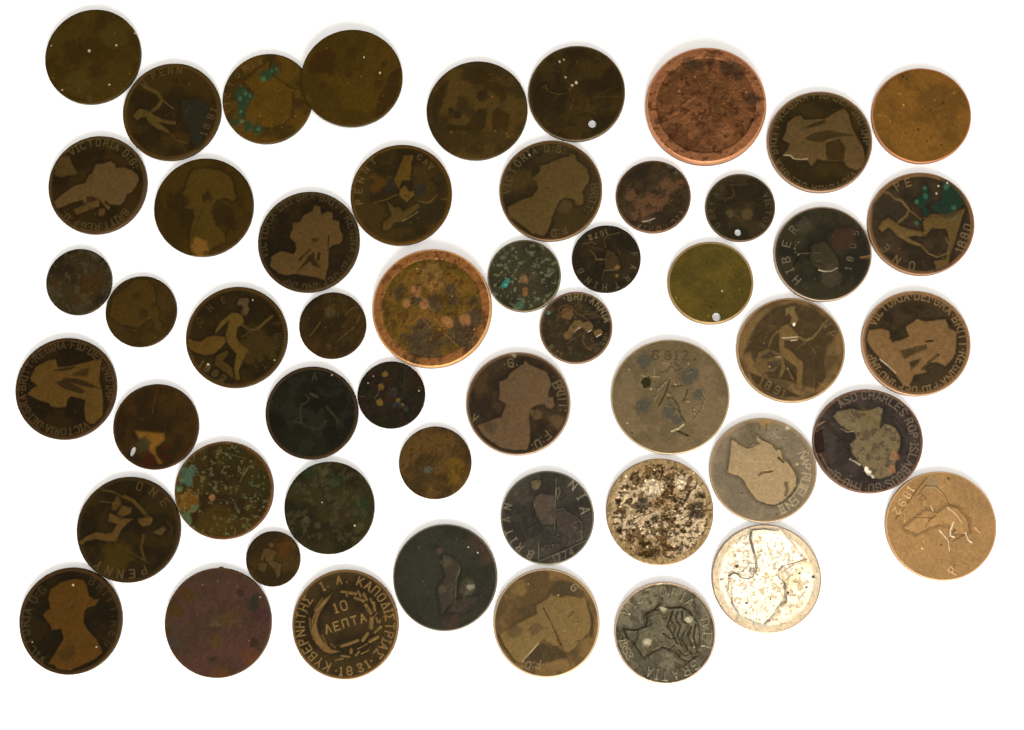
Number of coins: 52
